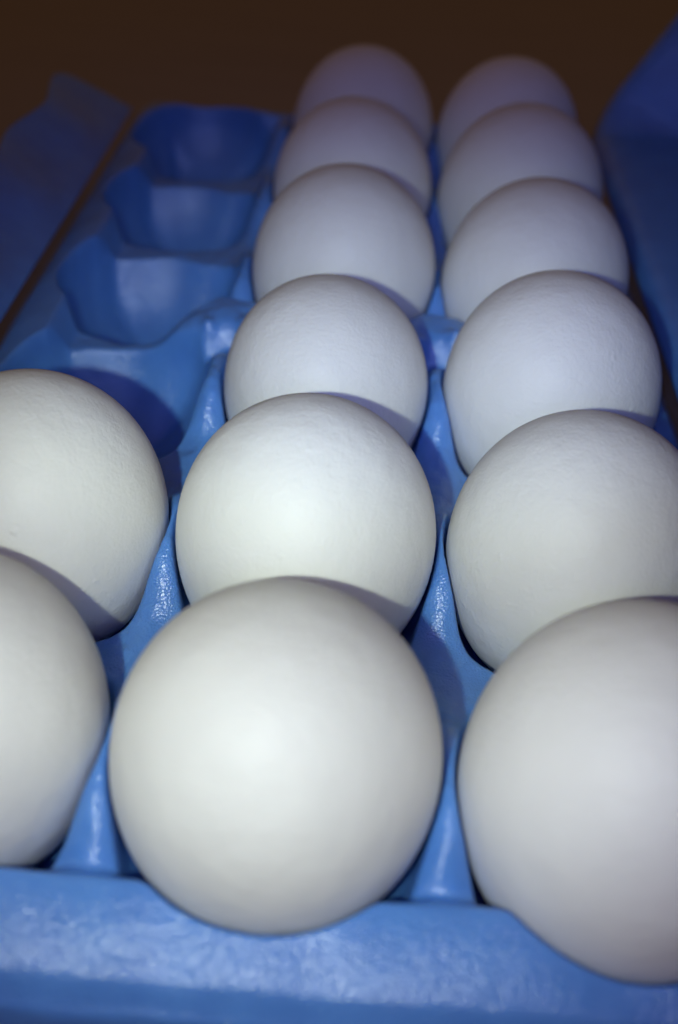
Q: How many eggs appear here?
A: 14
